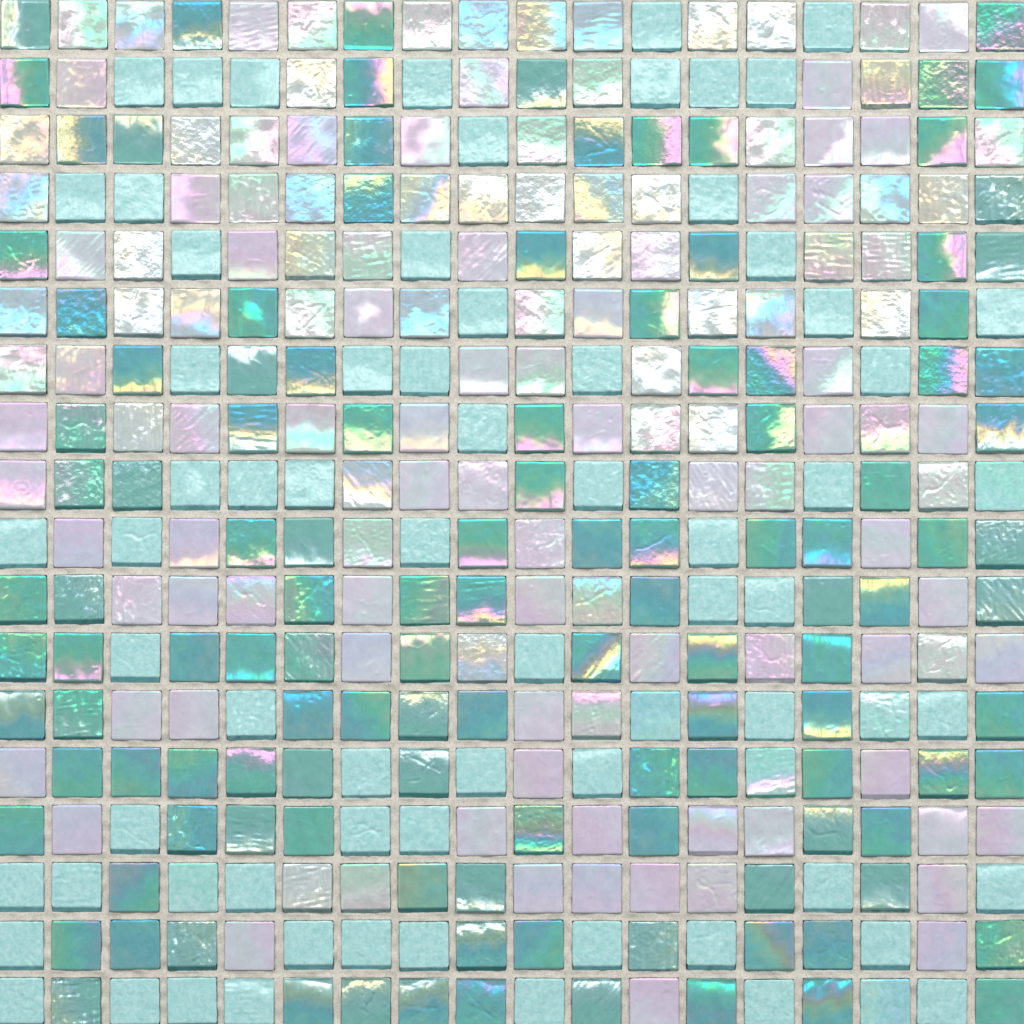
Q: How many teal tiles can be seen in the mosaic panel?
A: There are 123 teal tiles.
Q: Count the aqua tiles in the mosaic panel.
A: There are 72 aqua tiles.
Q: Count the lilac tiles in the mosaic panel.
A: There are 67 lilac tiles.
